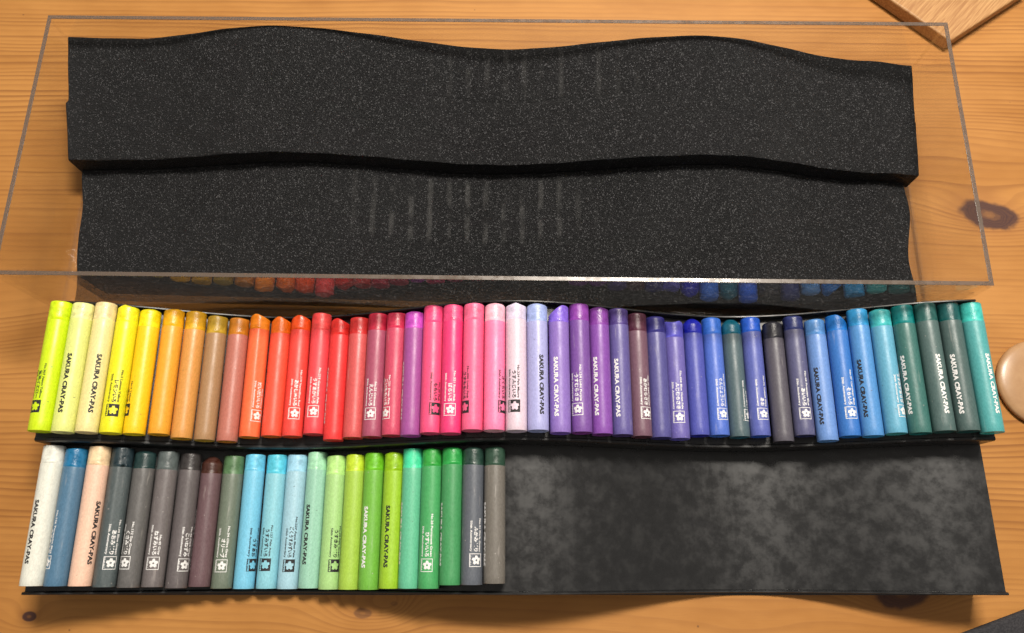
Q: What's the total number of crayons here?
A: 67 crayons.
